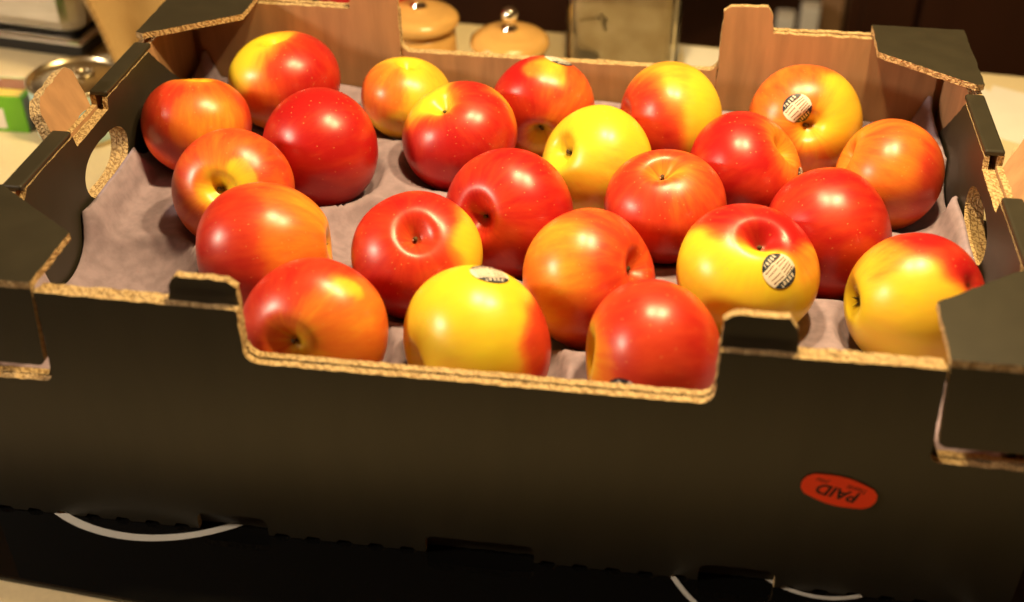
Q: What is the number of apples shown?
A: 23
